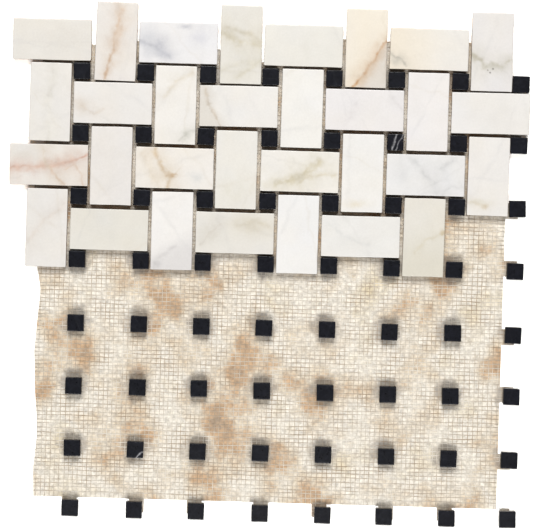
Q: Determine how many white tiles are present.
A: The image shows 31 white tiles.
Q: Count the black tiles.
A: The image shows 64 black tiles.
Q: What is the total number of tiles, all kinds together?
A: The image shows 95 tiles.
